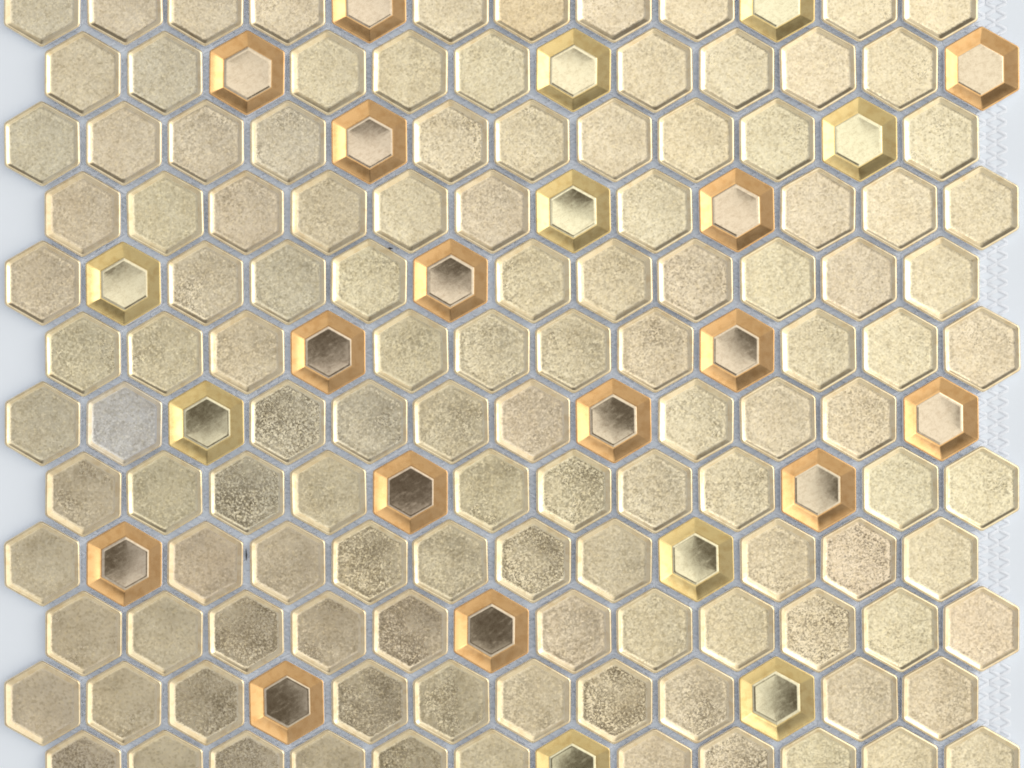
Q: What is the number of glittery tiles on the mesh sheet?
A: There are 120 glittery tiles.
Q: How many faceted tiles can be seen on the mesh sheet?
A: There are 24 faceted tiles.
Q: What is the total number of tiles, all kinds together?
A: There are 144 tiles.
